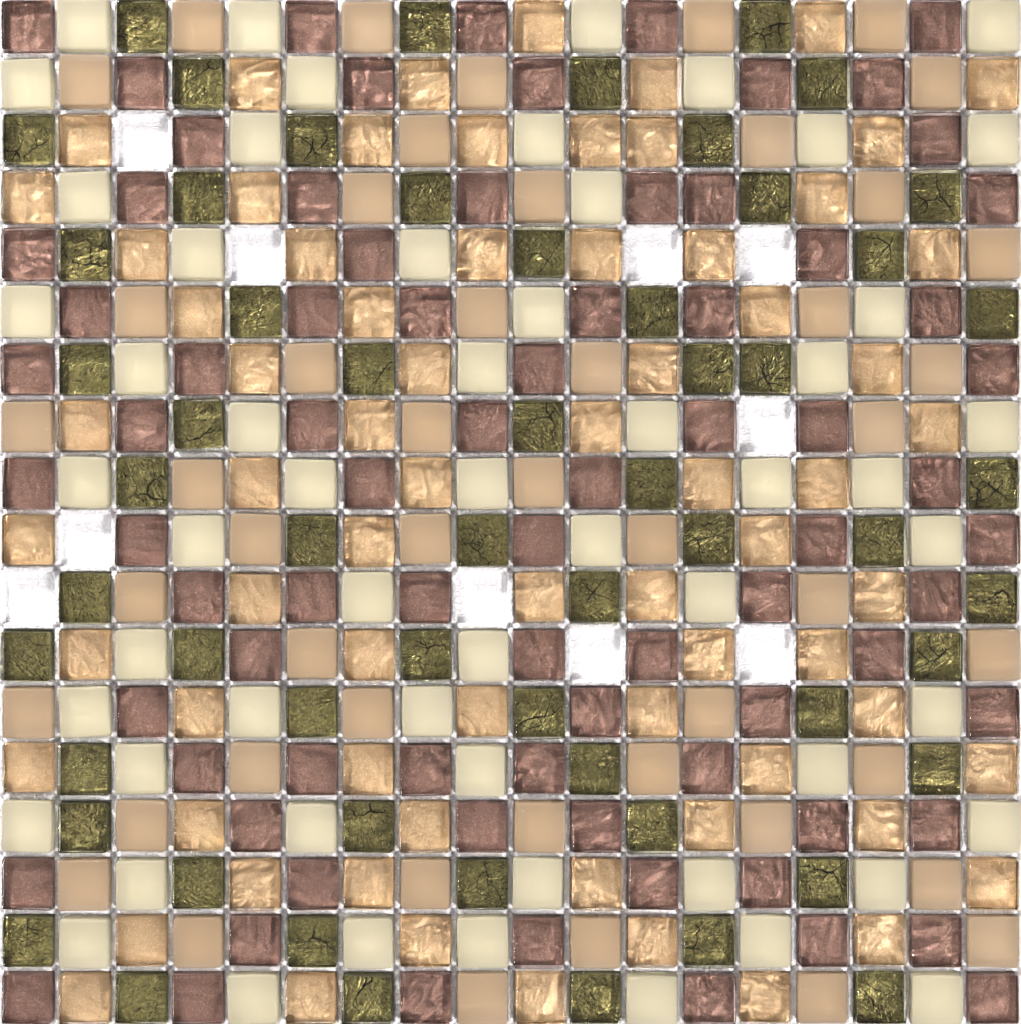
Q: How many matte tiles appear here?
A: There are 105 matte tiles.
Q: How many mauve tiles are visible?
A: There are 80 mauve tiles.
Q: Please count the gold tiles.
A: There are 71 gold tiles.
